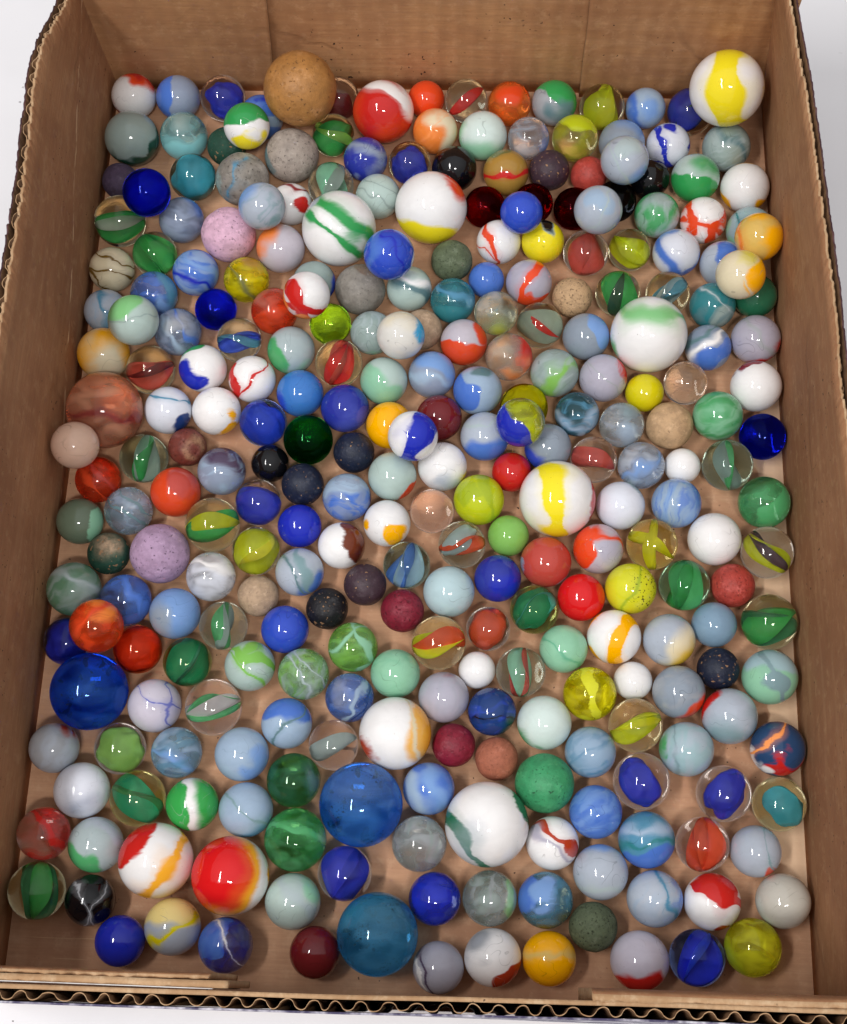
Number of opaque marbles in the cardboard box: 184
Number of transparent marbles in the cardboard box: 103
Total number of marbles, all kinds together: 287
